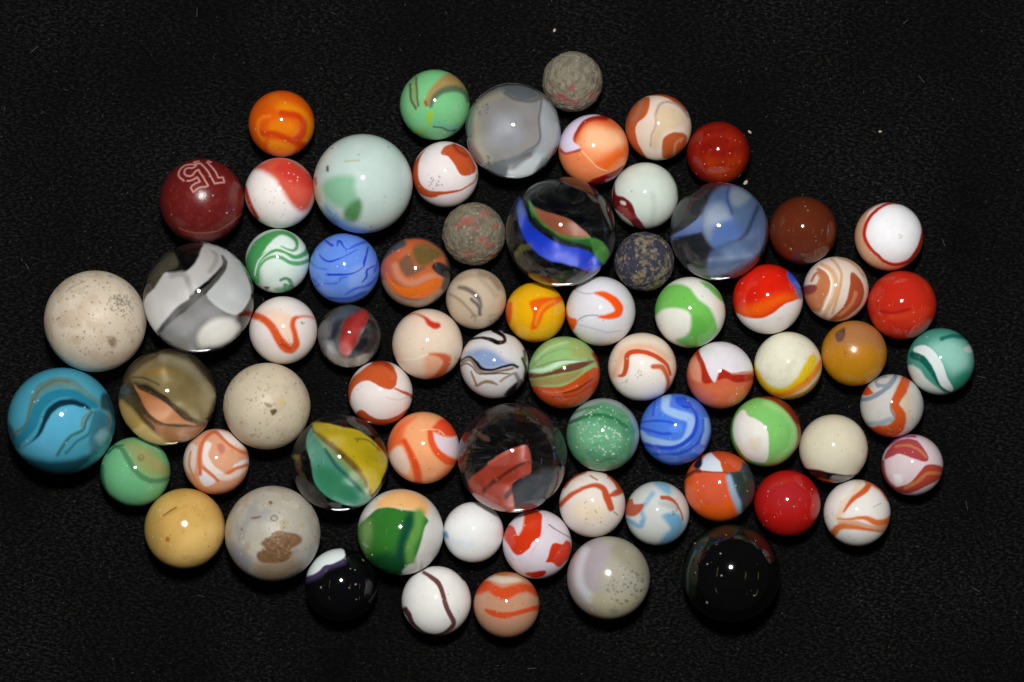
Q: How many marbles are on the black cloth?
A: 70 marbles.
